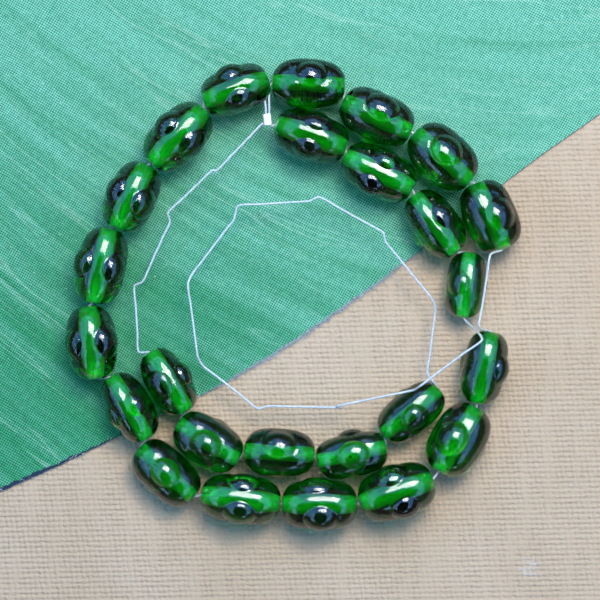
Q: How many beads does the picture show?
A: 25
